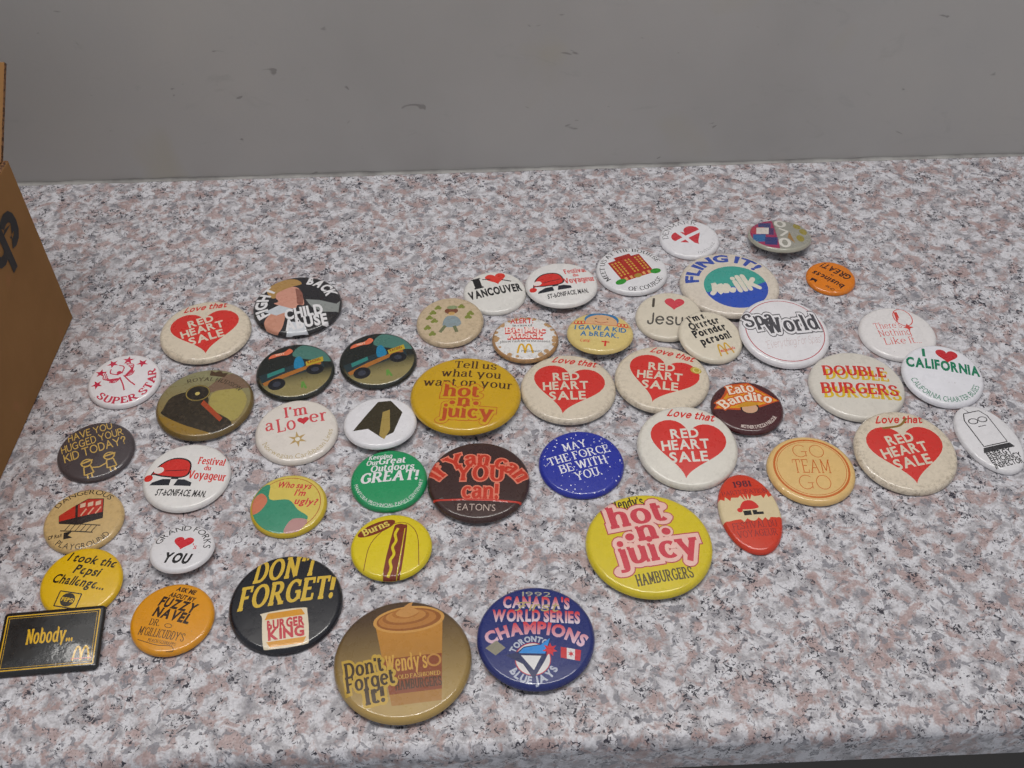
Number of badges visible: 49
